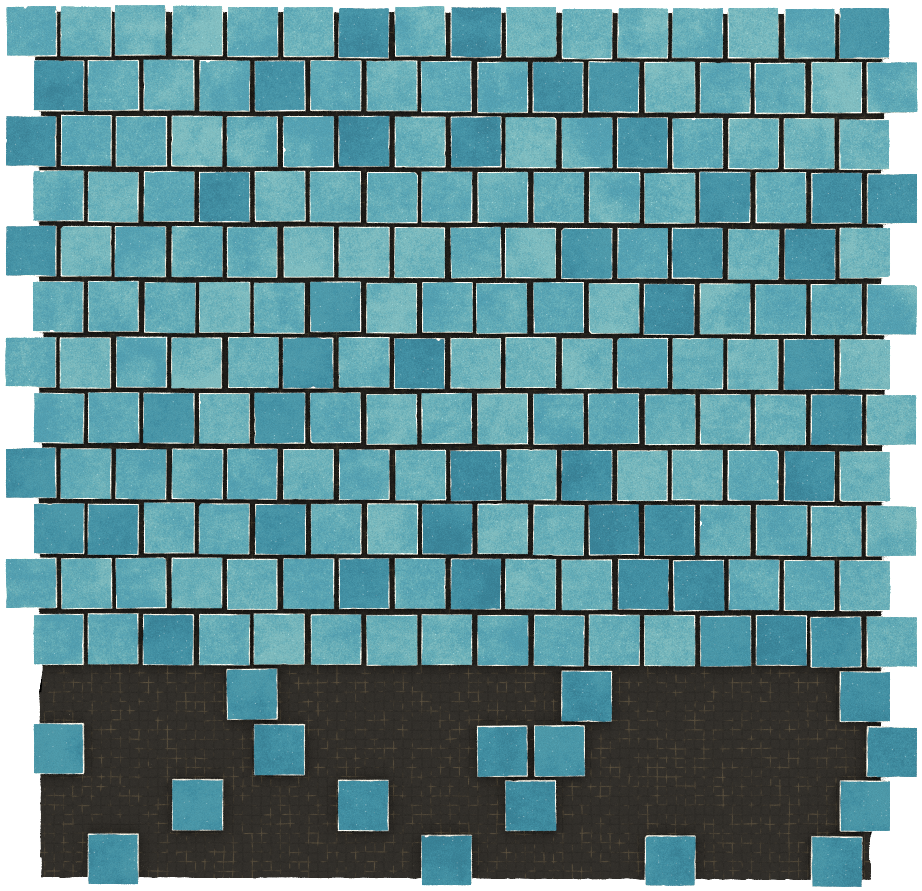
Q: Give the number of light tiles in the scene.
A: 147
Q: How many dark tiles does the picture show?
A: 61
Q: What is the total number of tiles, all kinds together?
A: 208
